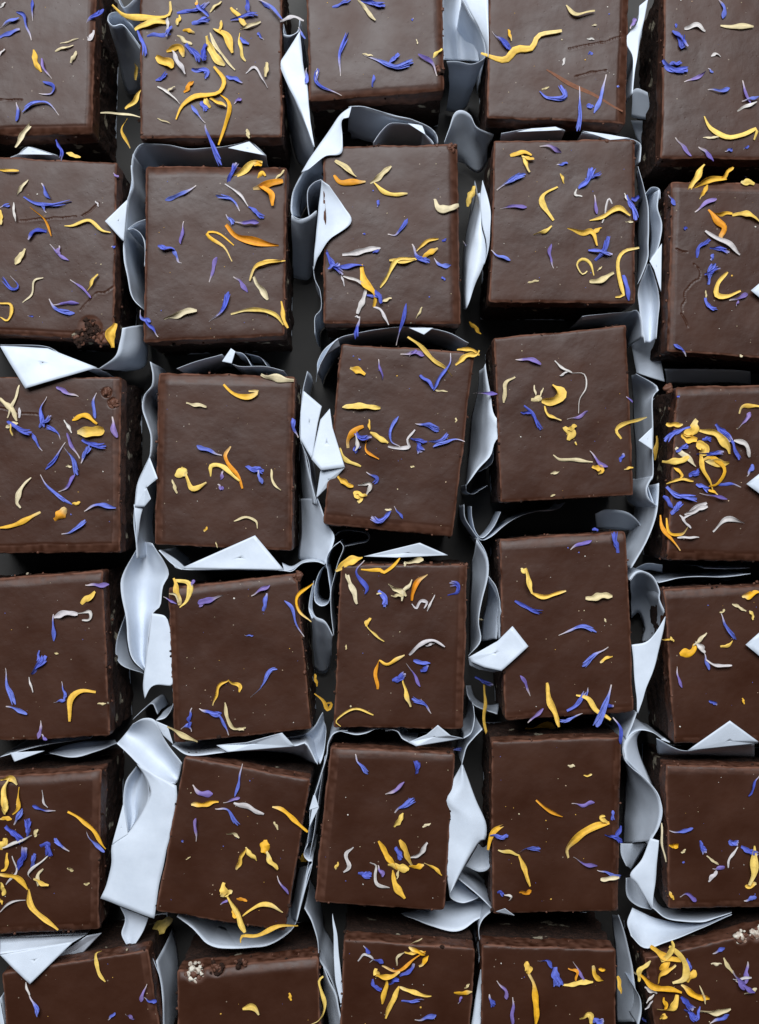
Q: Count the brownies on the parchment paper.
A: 30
